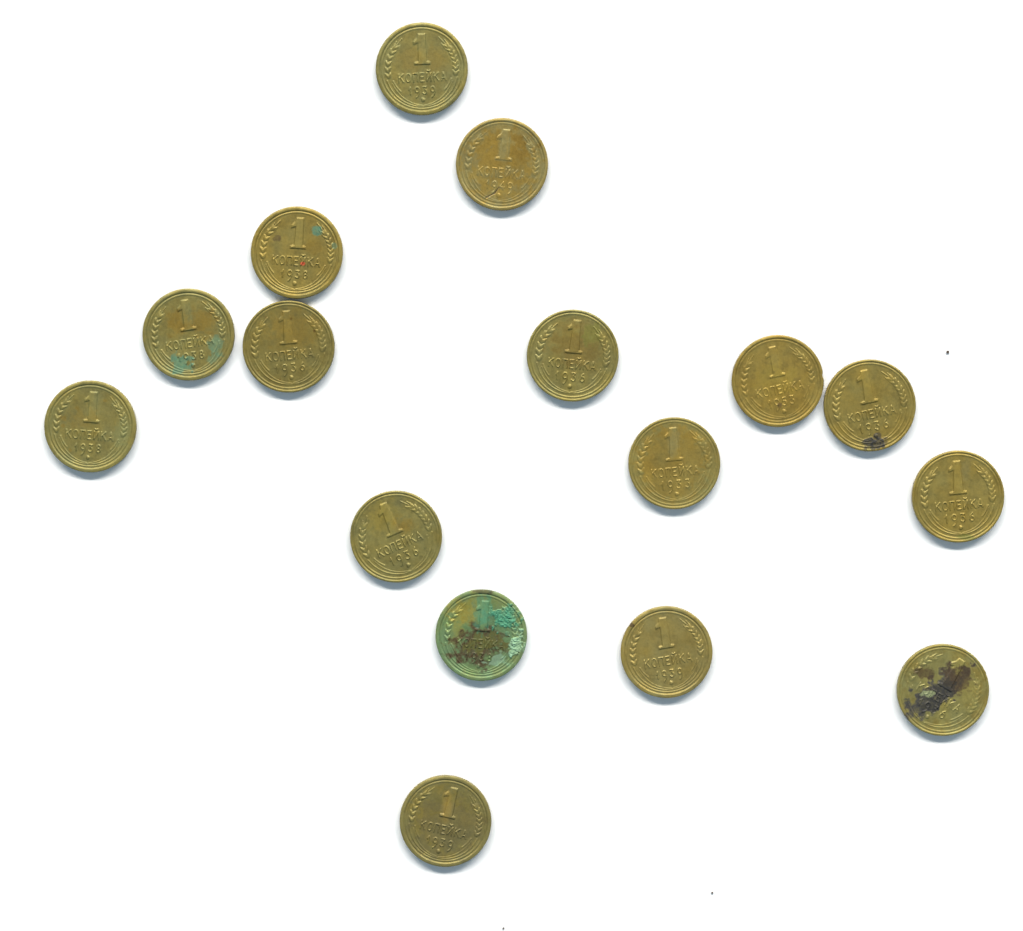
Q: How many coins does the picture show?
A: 16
